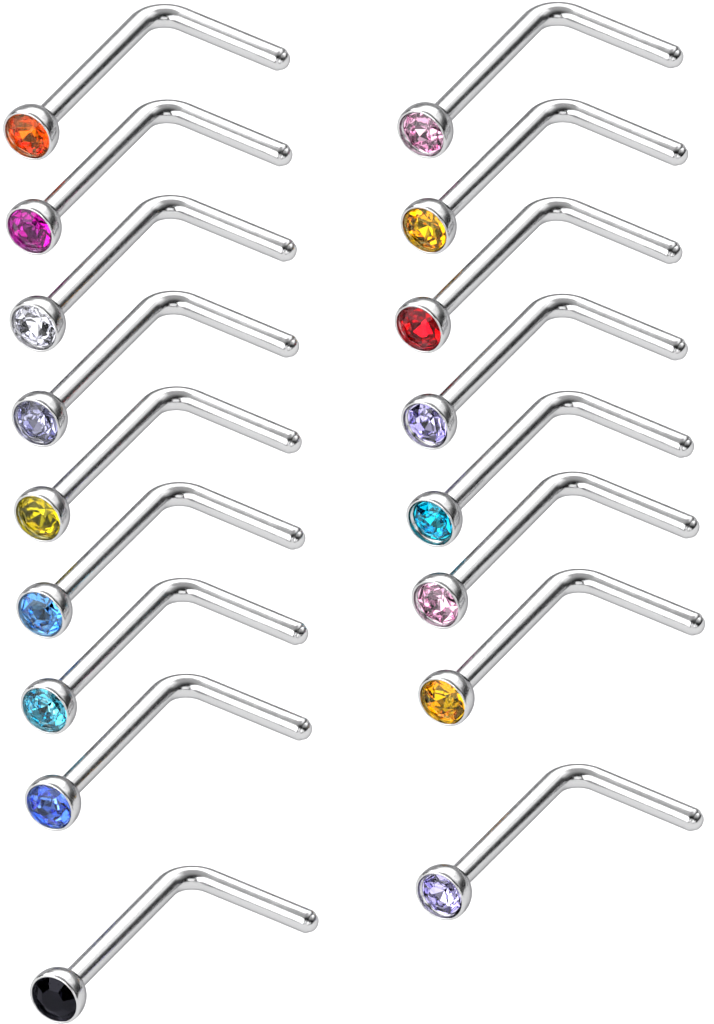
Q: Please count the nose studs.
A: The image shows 17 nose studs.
